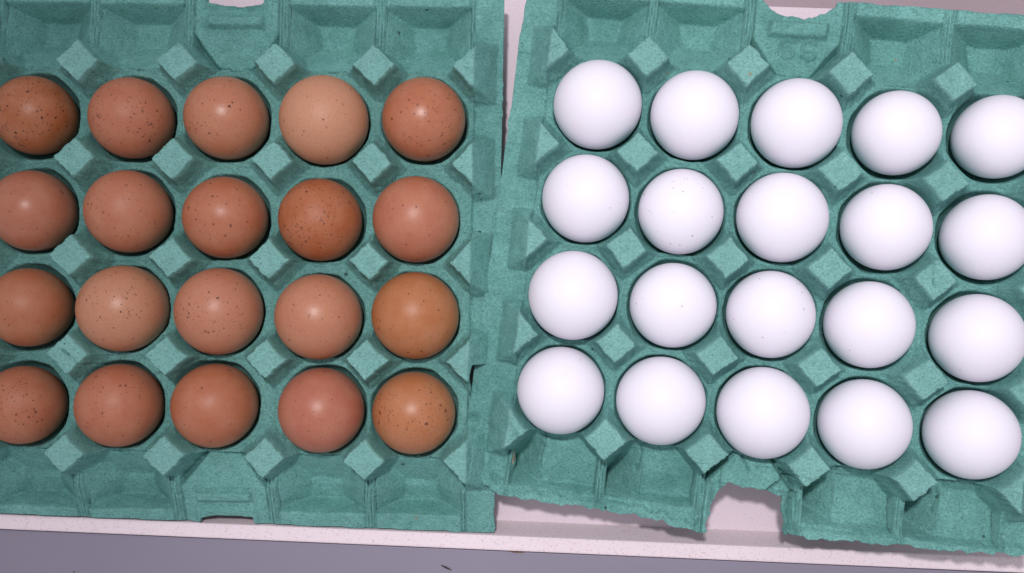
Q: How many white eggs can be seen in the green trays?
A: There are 20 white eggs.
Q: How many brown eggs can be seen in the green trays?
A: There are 20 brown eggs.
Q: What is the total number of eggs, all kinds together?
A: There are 40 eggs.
